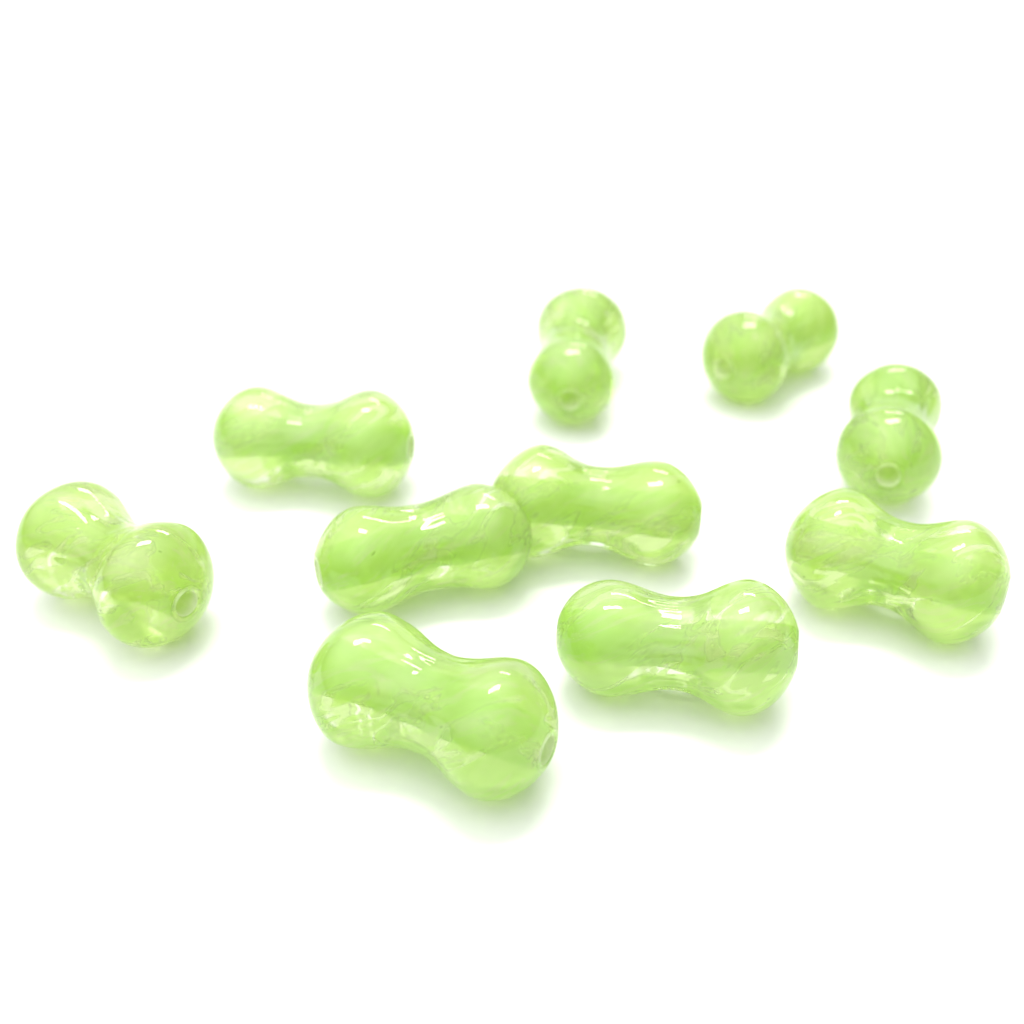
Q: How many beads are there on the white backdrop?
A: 10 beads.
